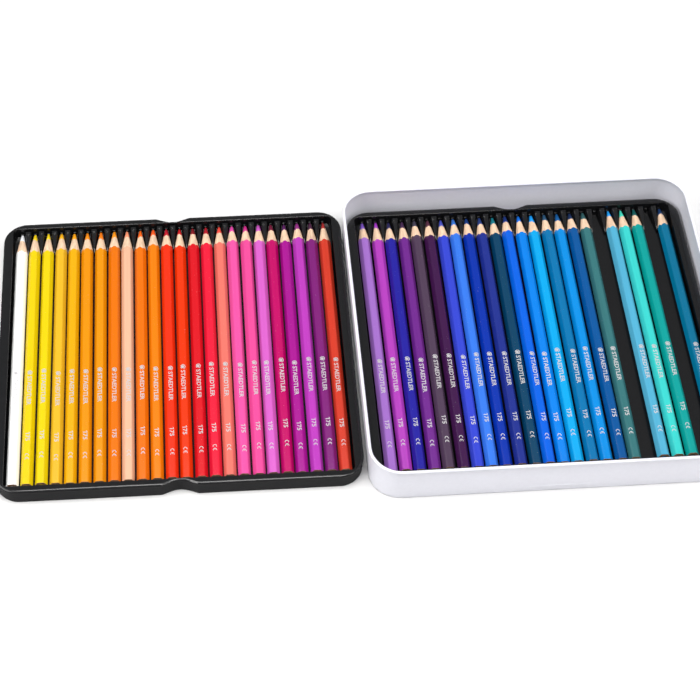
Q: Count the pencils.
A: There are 46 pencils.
